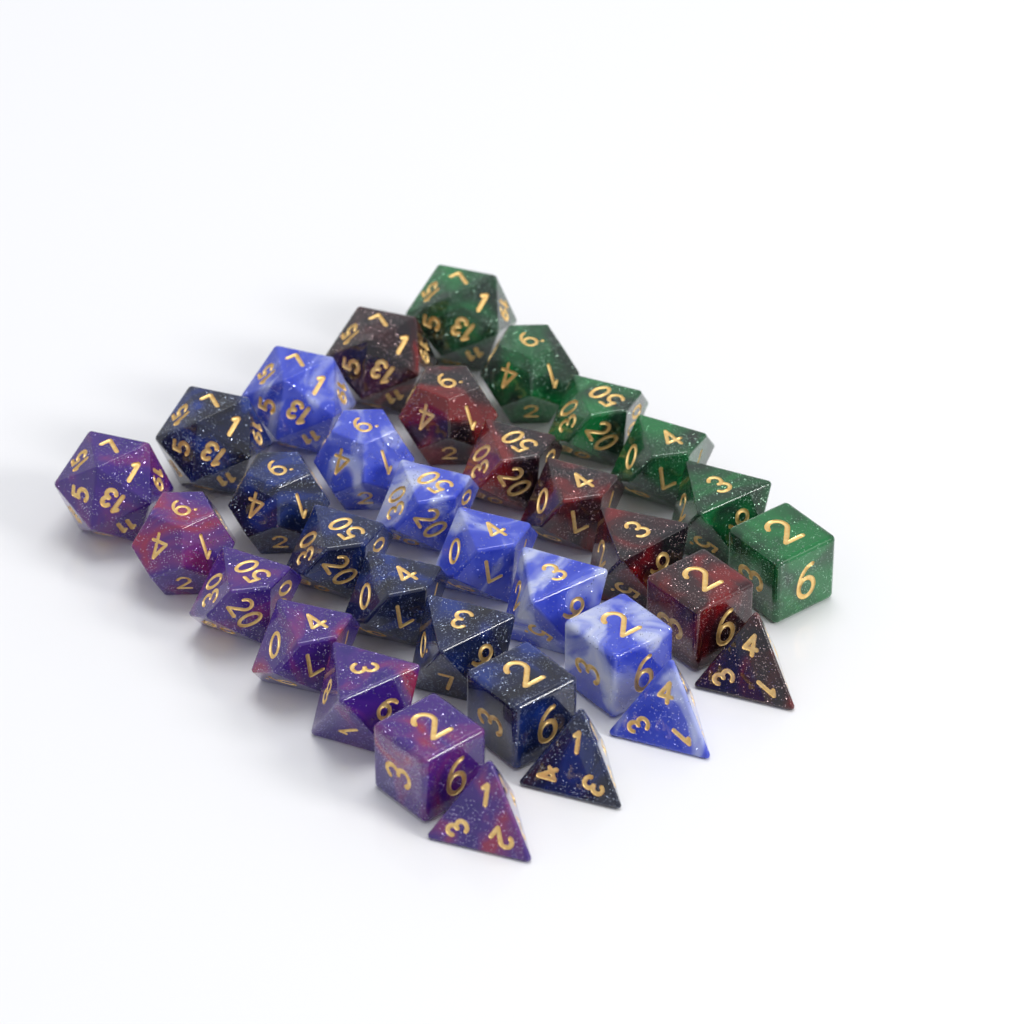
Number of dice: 34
